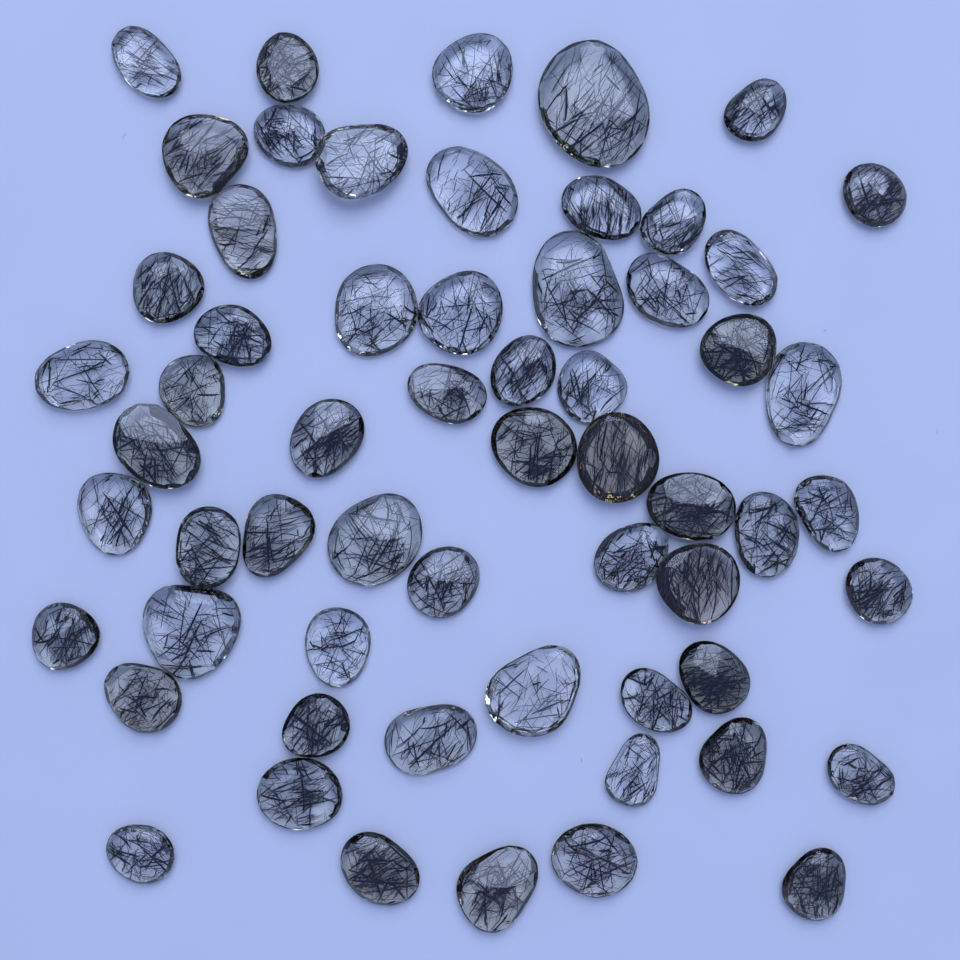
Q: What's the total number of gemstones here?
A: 60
